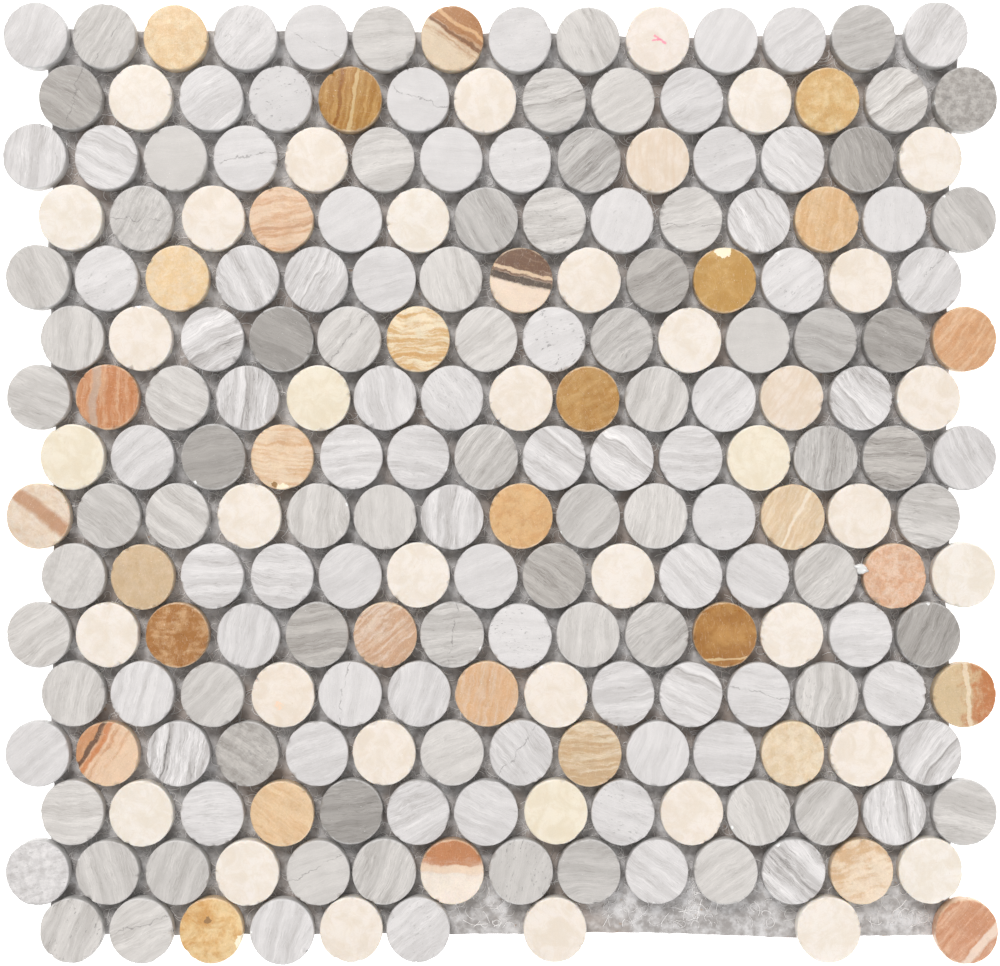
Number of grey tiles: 148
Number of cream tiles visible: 39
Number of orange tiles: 32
